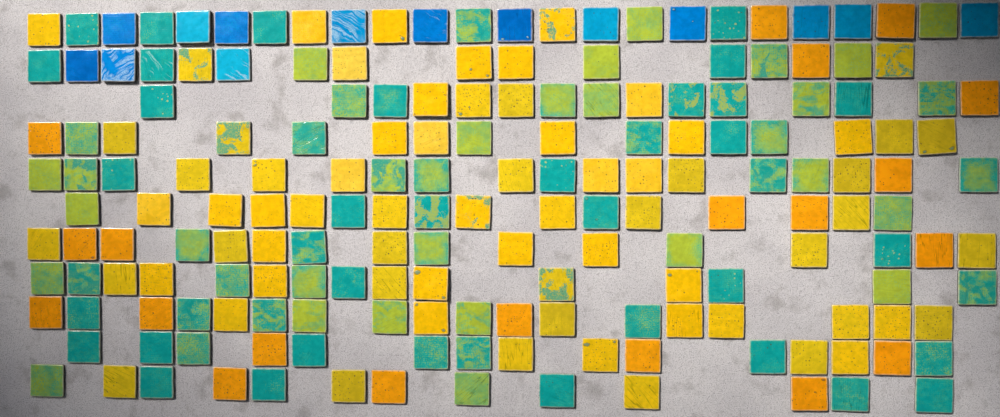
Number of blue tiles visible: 14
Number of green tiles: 79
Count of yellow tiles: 69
